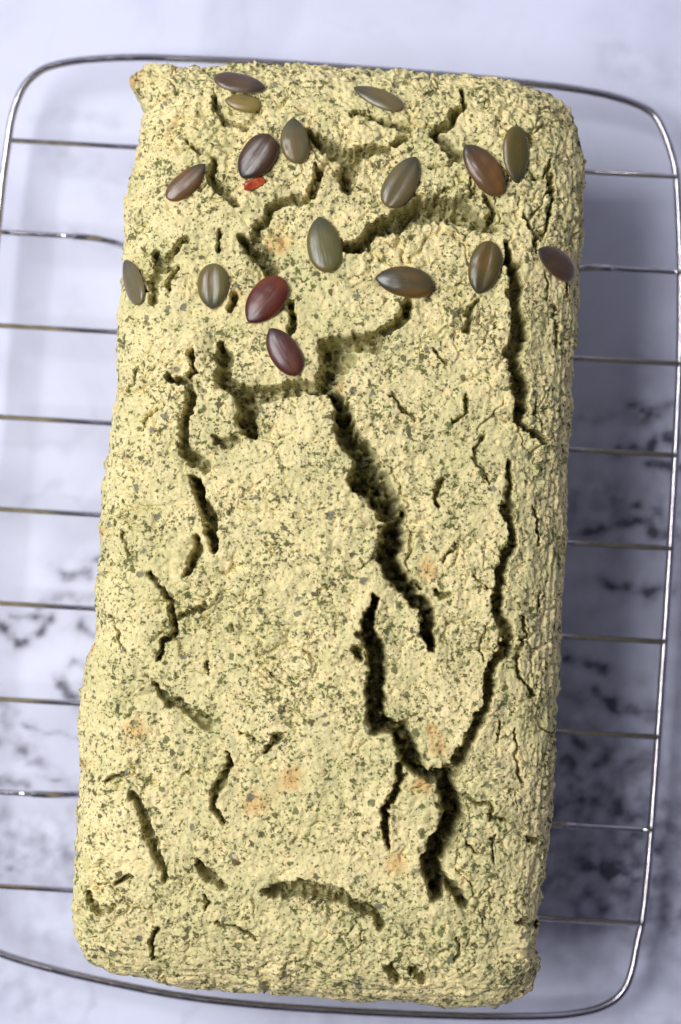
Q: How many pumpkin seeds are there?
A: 17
